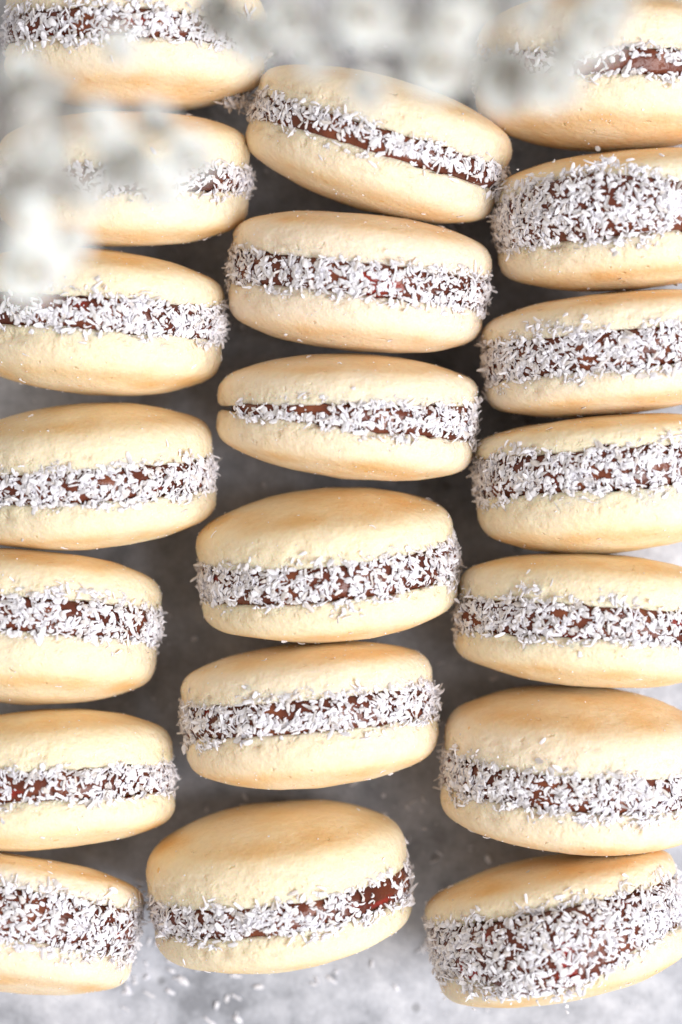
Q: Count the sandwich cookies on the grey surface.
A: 20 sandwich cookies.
